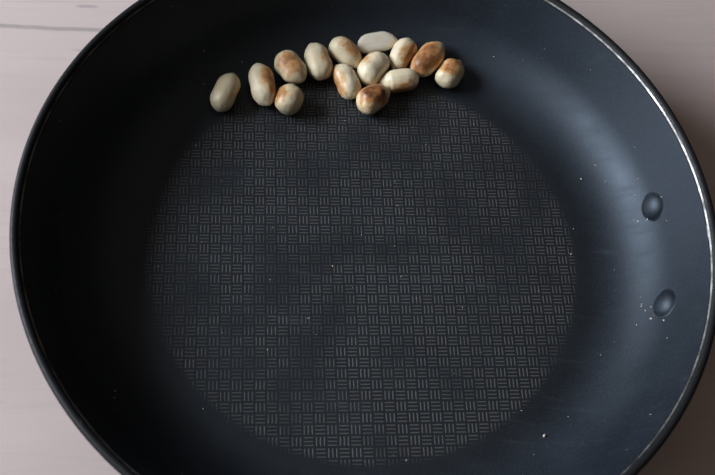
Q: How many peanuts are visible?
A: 14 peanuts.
